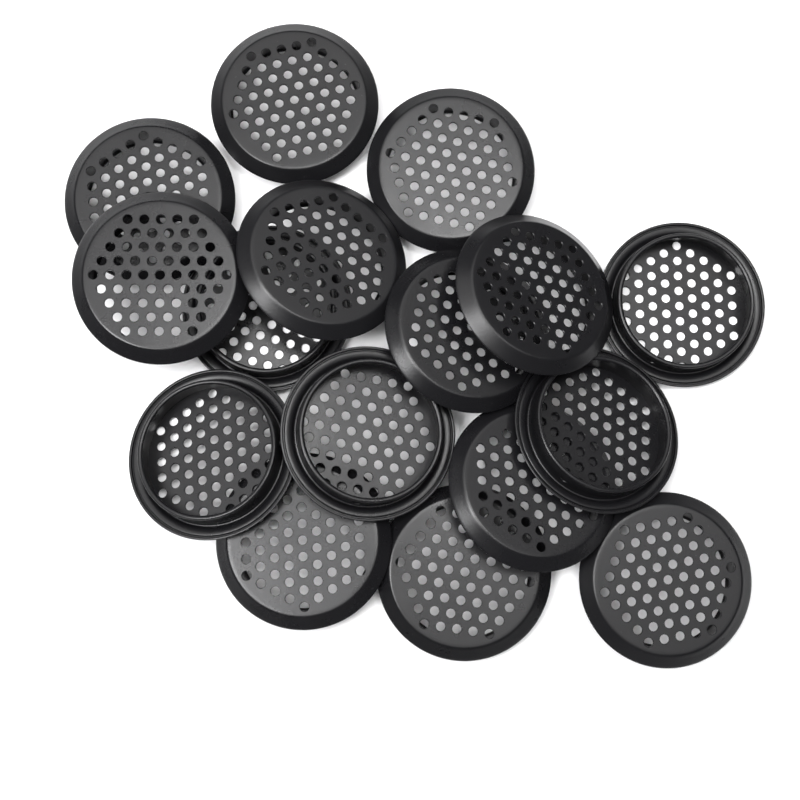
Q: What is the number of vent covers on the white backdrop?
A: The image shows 16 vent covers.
